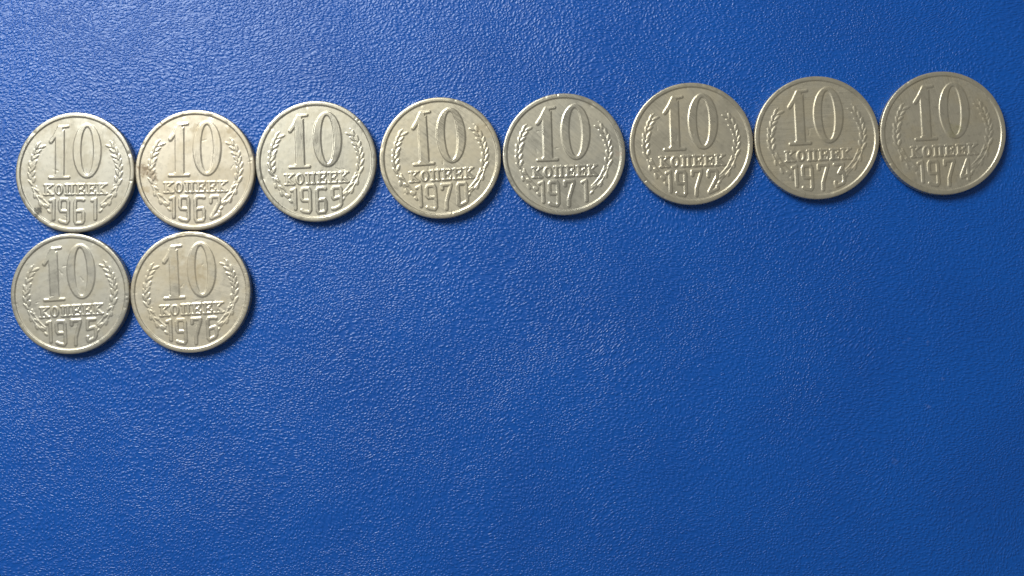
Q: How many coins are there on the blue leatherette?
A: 10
